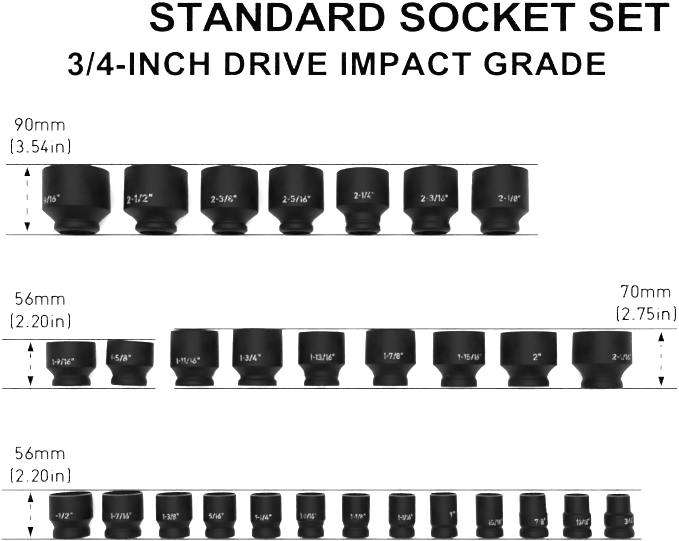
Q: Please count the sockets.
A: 29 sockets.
